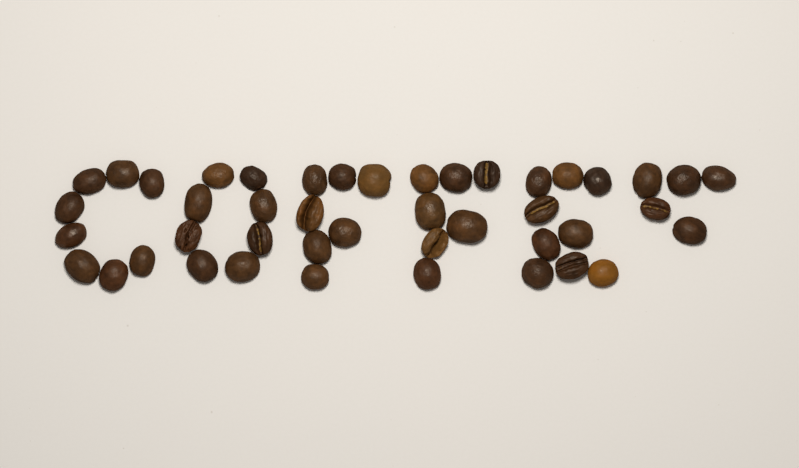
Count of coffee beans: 44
